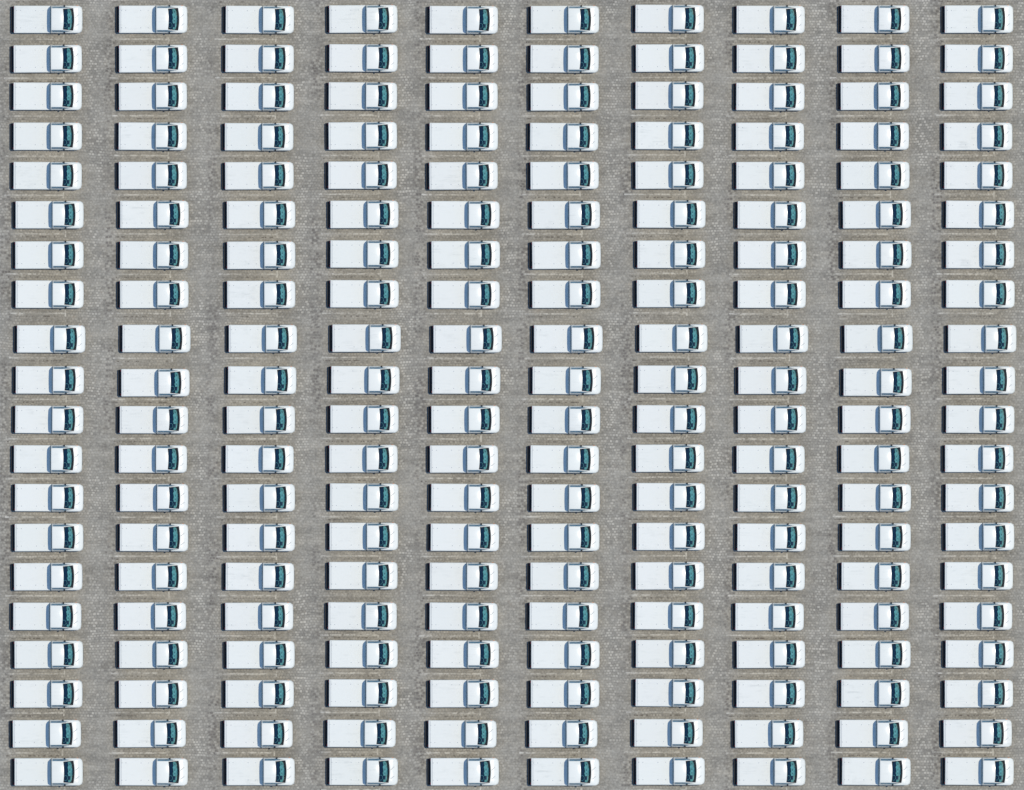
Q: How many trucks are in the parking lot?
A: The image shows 200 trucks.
